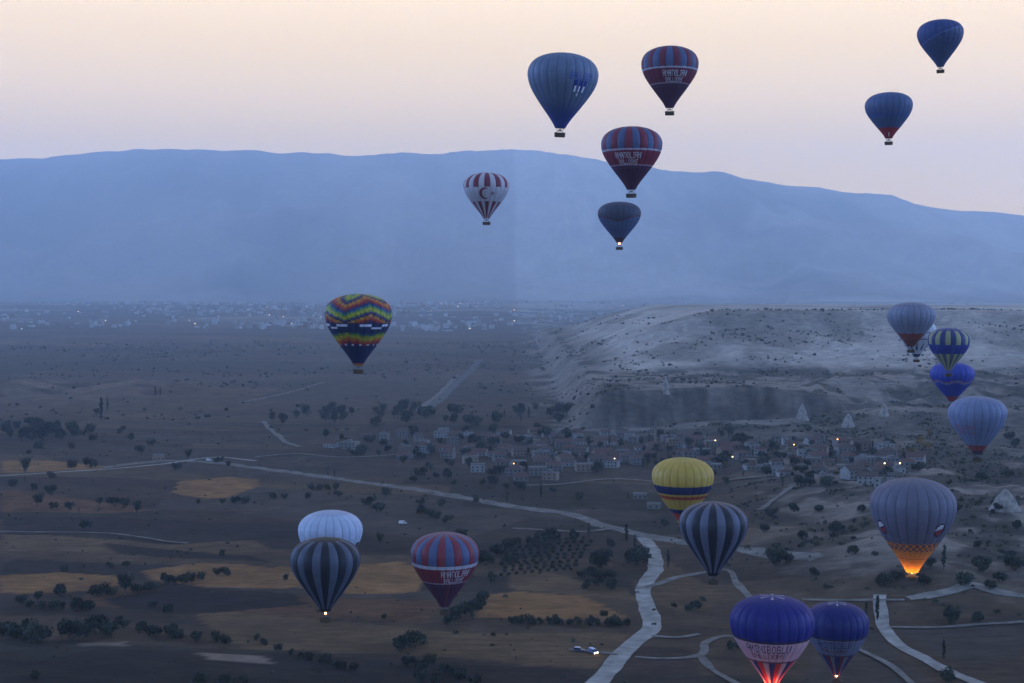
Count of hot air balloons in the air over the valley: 21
